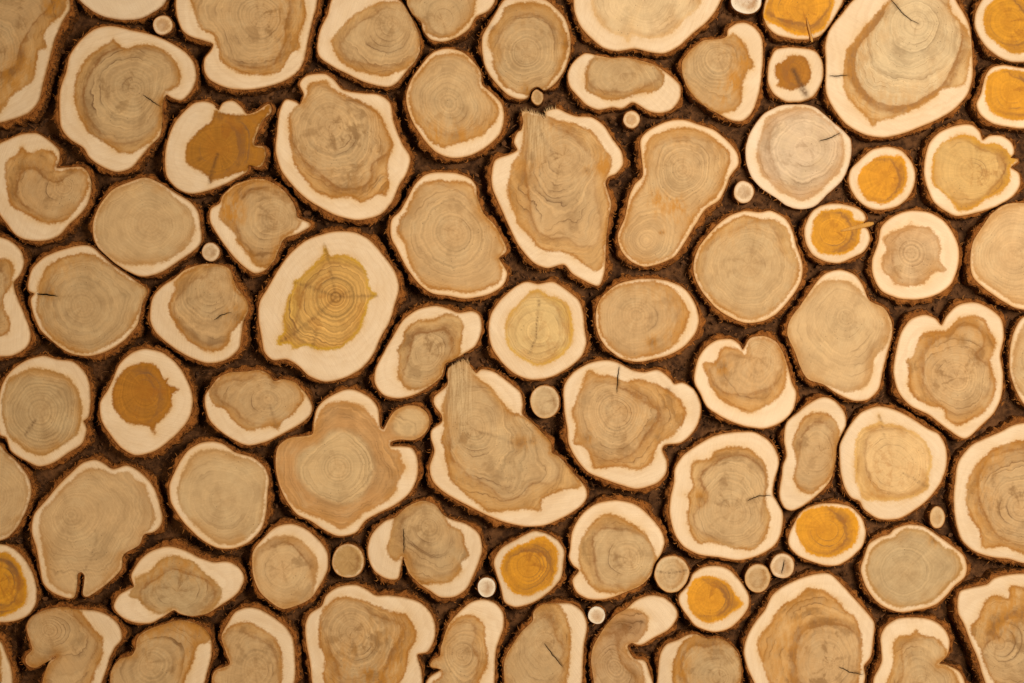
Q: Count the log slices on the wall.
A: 90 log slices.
